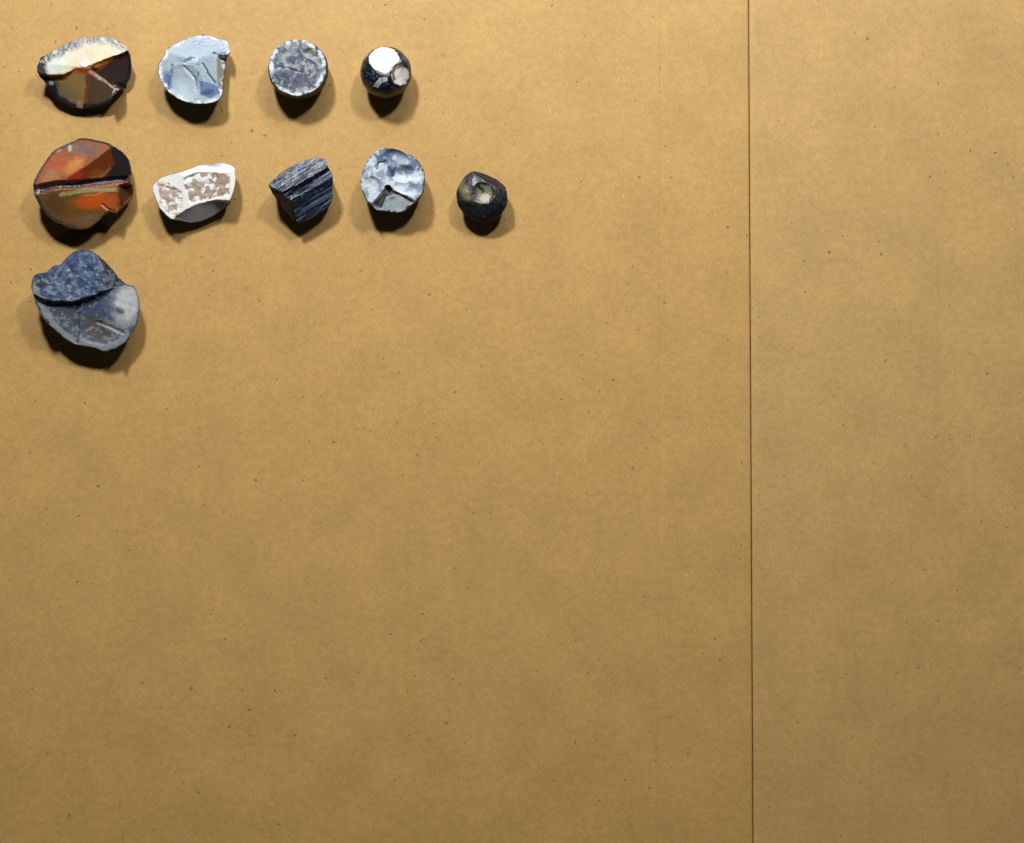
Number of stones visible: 10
